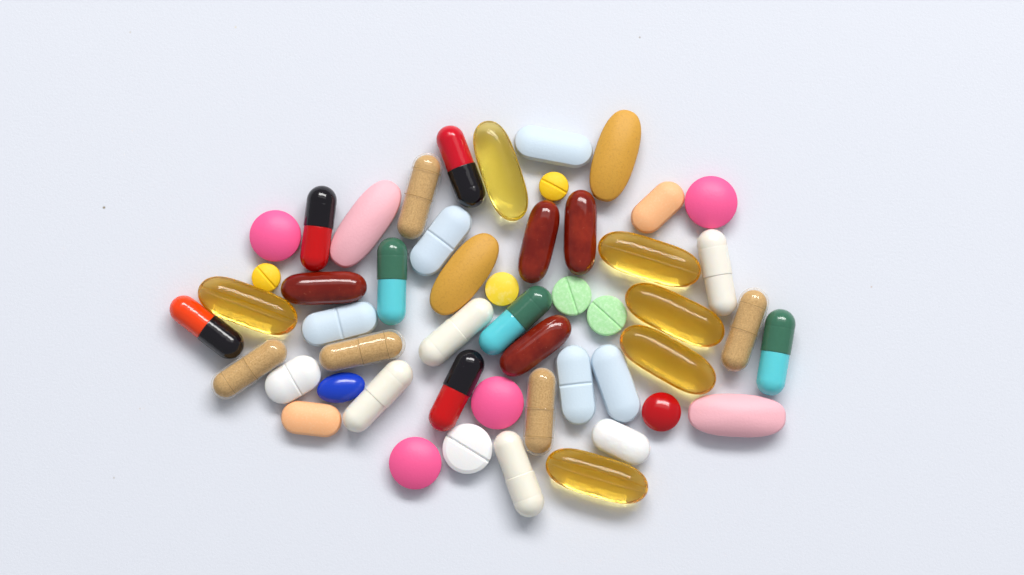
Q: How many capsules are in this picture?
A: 26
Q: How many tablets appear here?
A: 25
